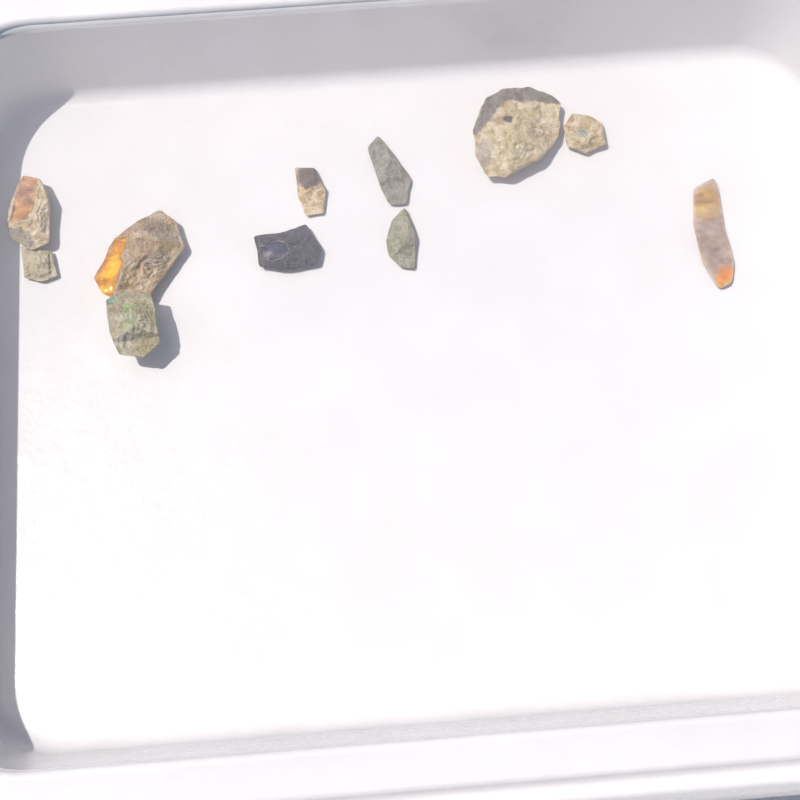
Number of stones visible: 11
